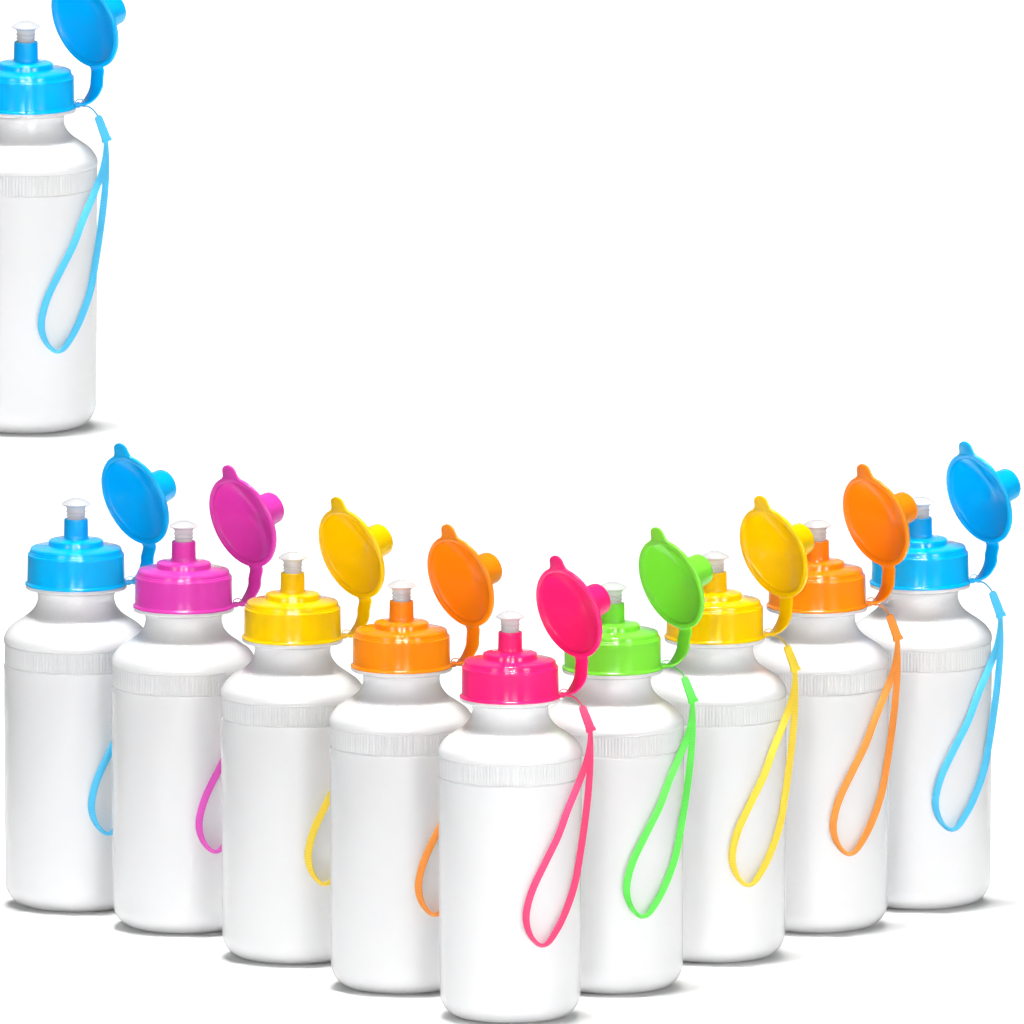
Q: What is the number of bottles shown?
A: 10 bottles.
